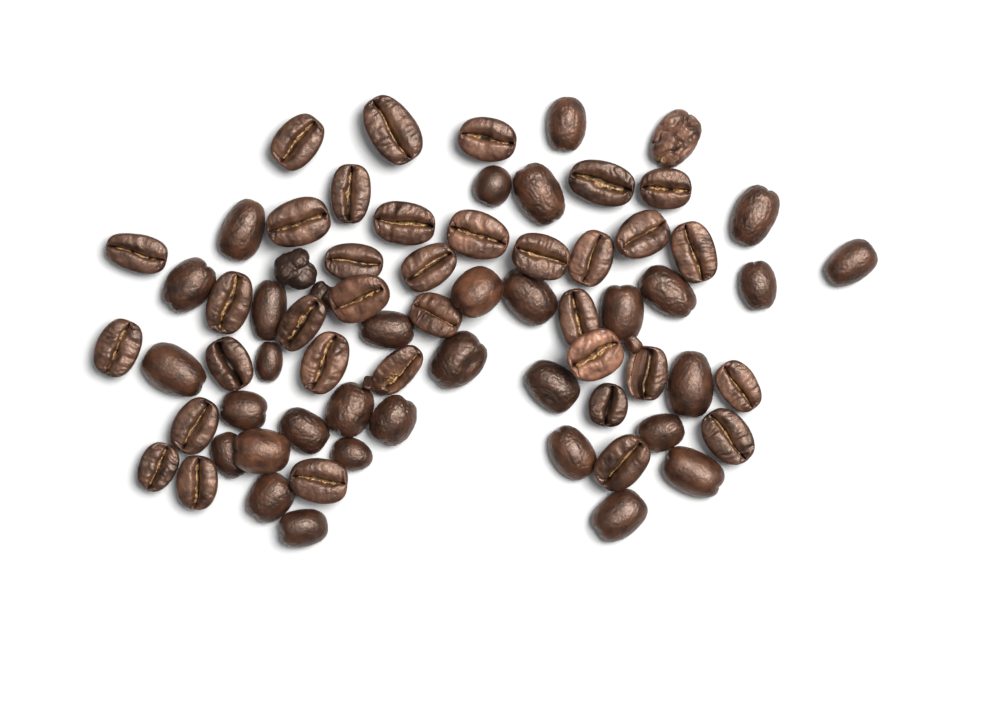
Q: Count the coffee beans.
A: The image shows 70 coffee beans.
